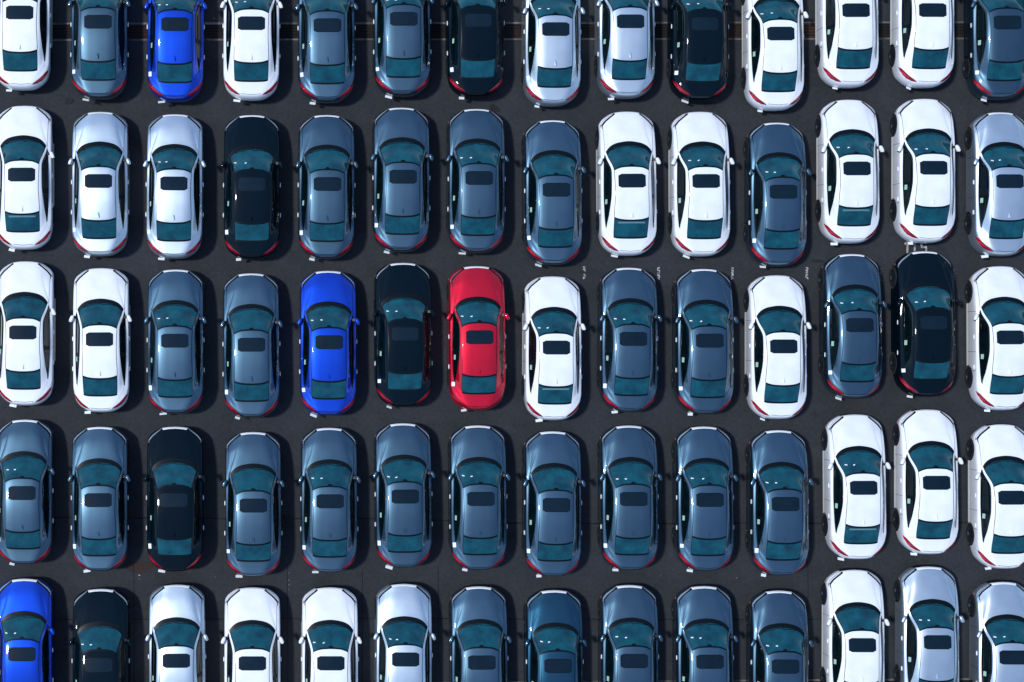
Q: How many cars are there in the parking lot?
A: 70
